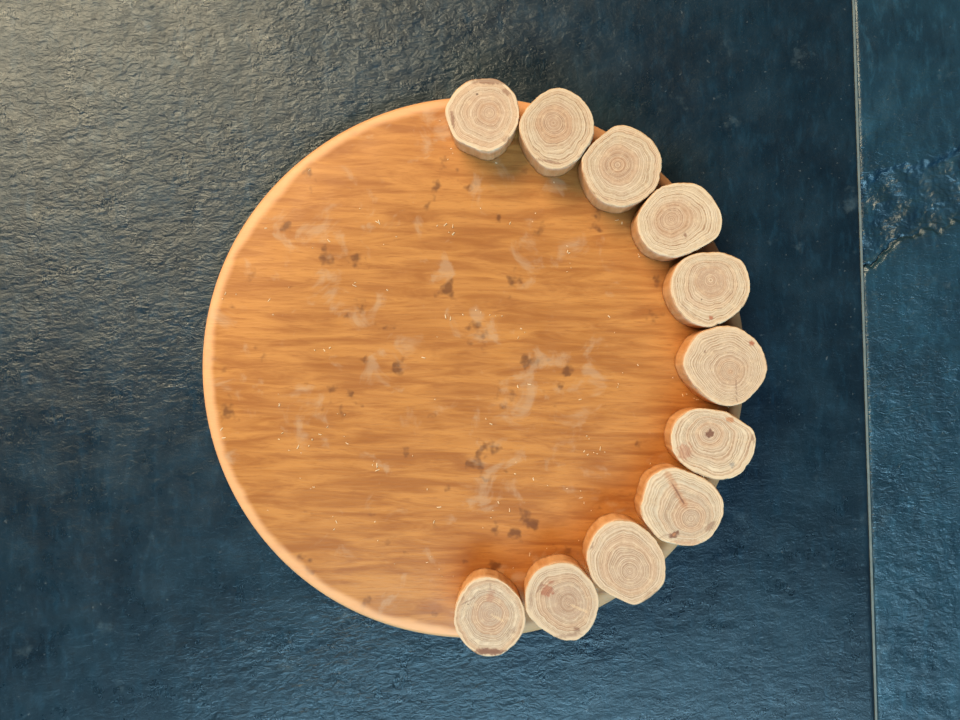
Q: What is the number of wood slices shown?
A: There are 11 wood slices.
